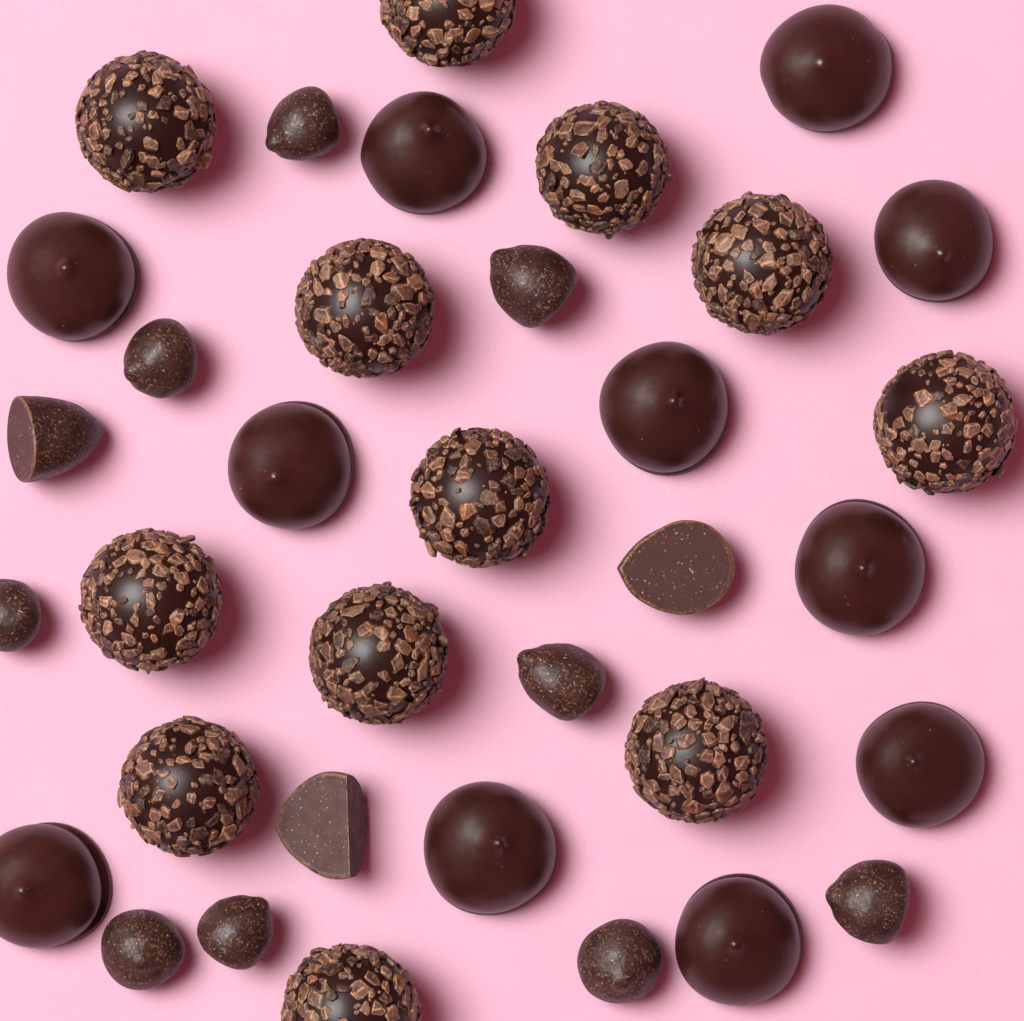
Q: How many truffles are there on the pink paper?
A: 12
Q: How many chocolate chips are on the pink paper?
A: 12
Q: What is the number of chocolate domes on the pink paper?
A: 11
